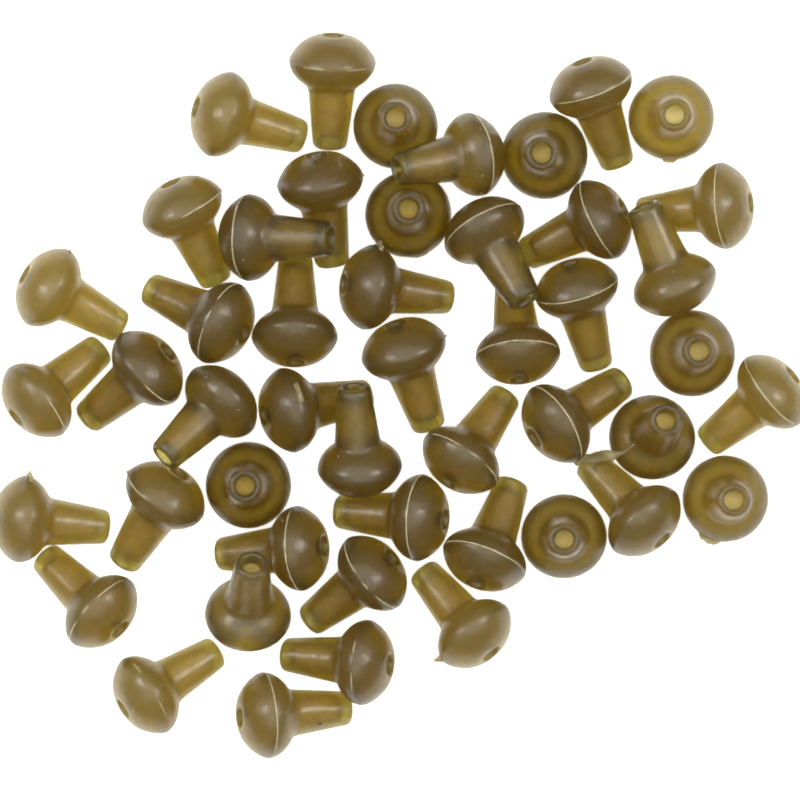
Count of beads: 48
